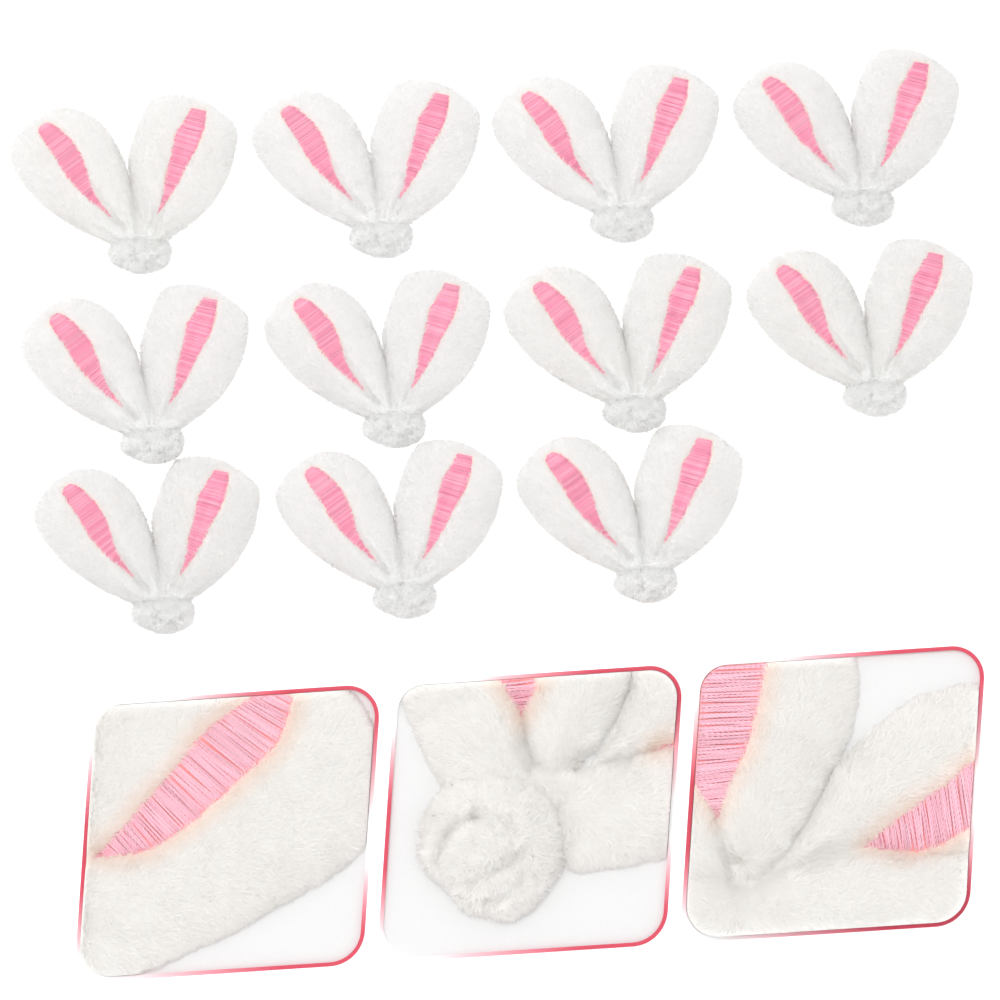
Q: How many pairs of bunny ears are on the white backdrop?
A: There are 11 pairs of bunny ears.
